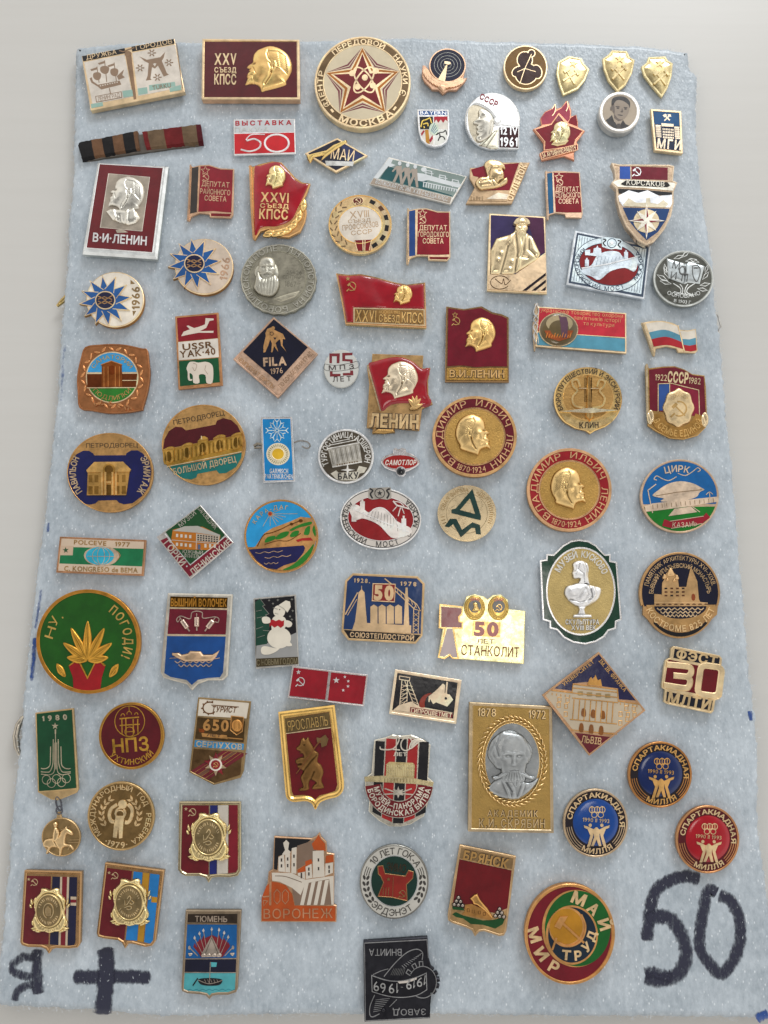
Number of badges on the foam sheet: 84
